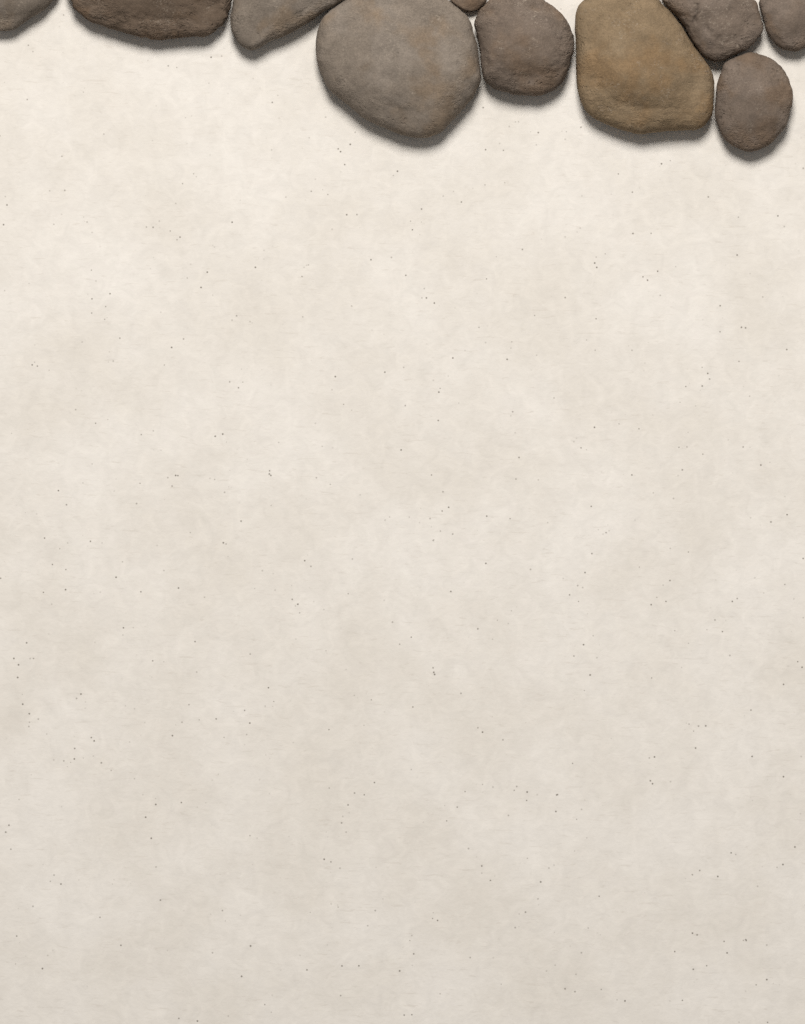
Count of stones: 10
